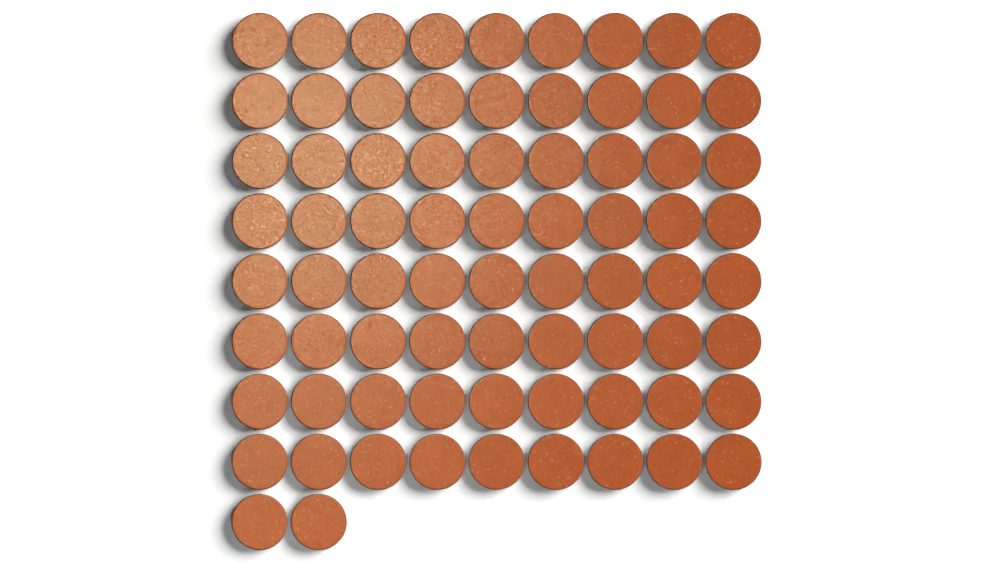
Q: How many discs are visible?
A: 74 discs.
